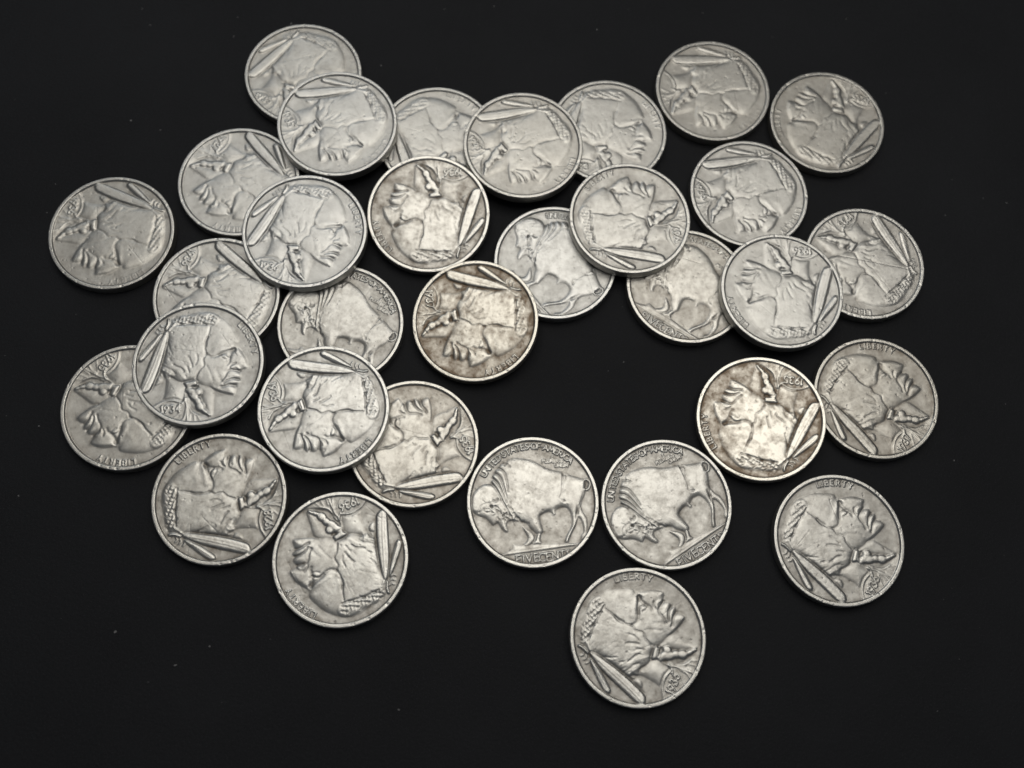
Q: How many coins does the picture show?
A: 32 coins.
